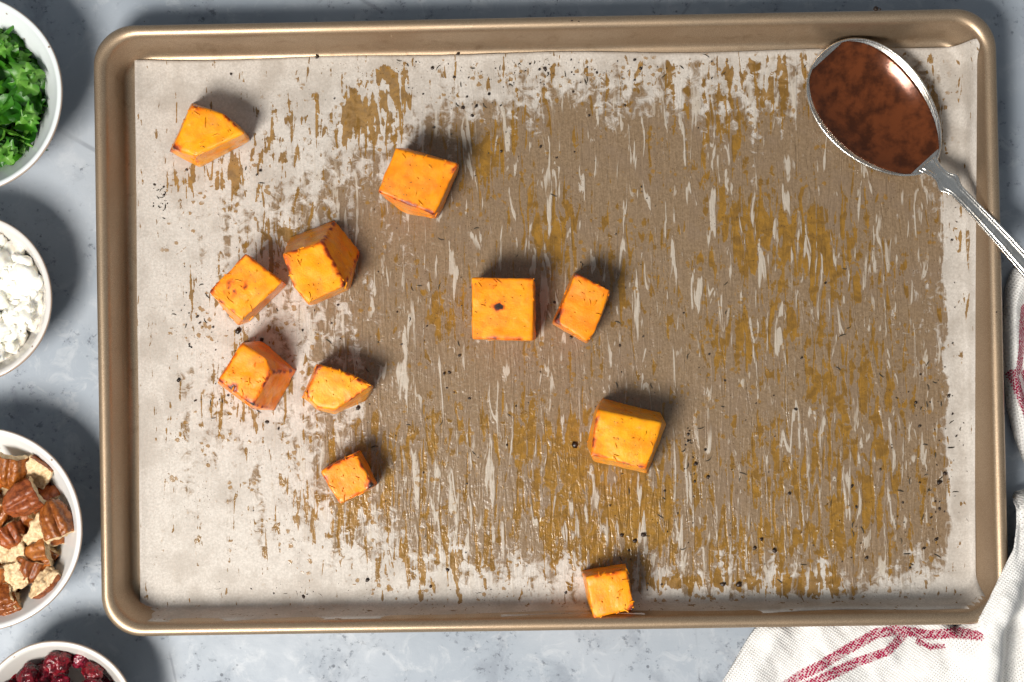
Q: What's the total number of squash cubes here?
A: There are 11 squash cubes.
